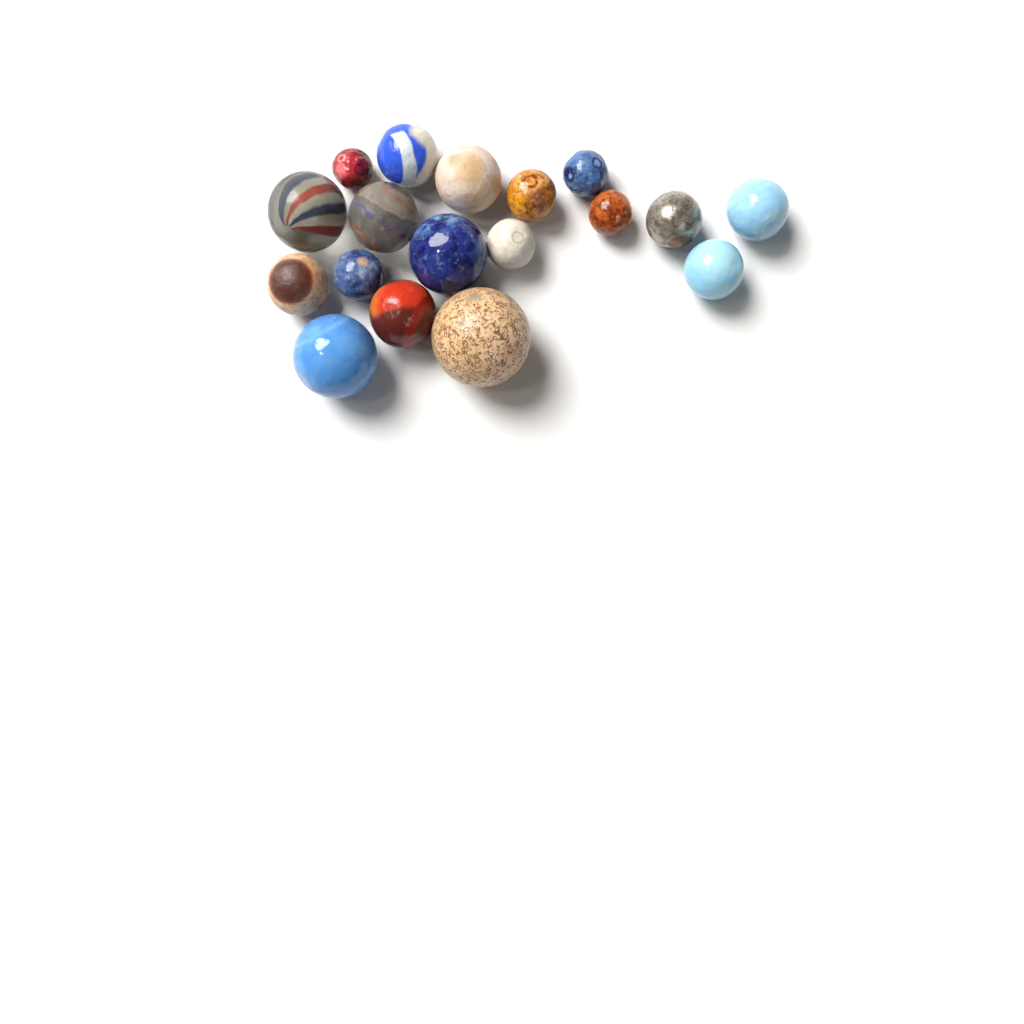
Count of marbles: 18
